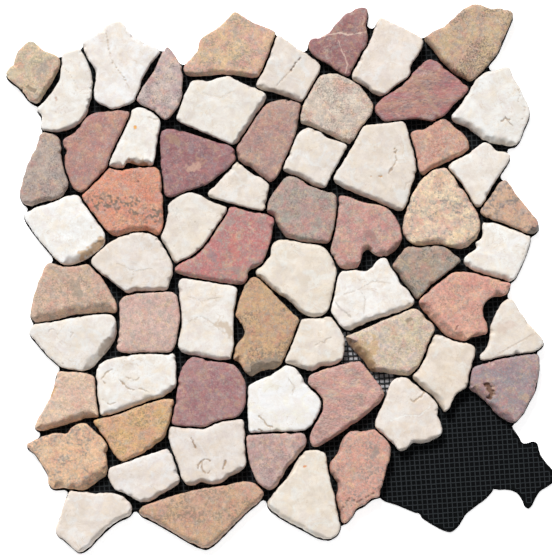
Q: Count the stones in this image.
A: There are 62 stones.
